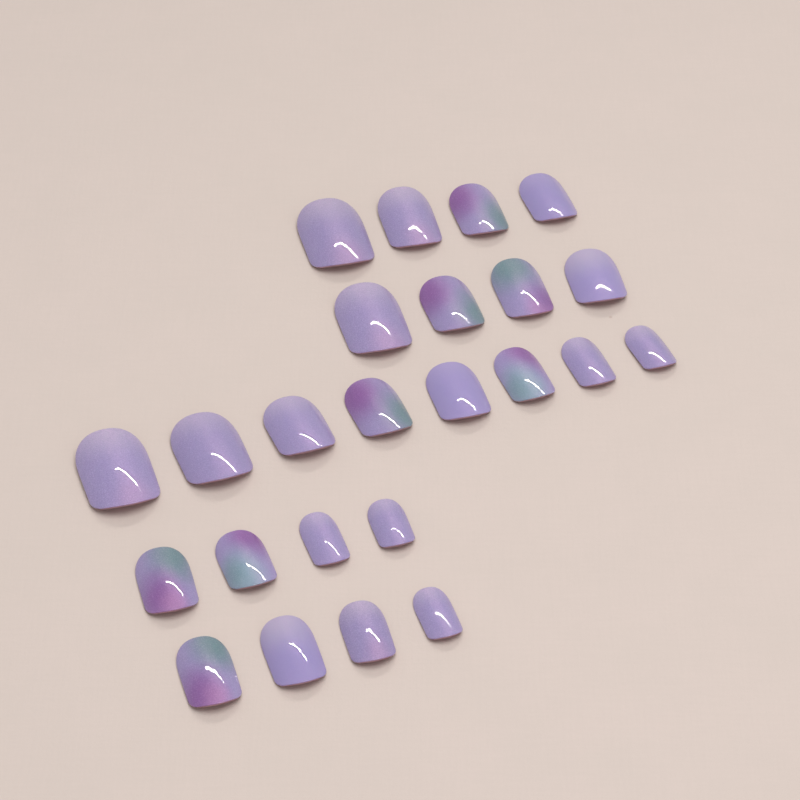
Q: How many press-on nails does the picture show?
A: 24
